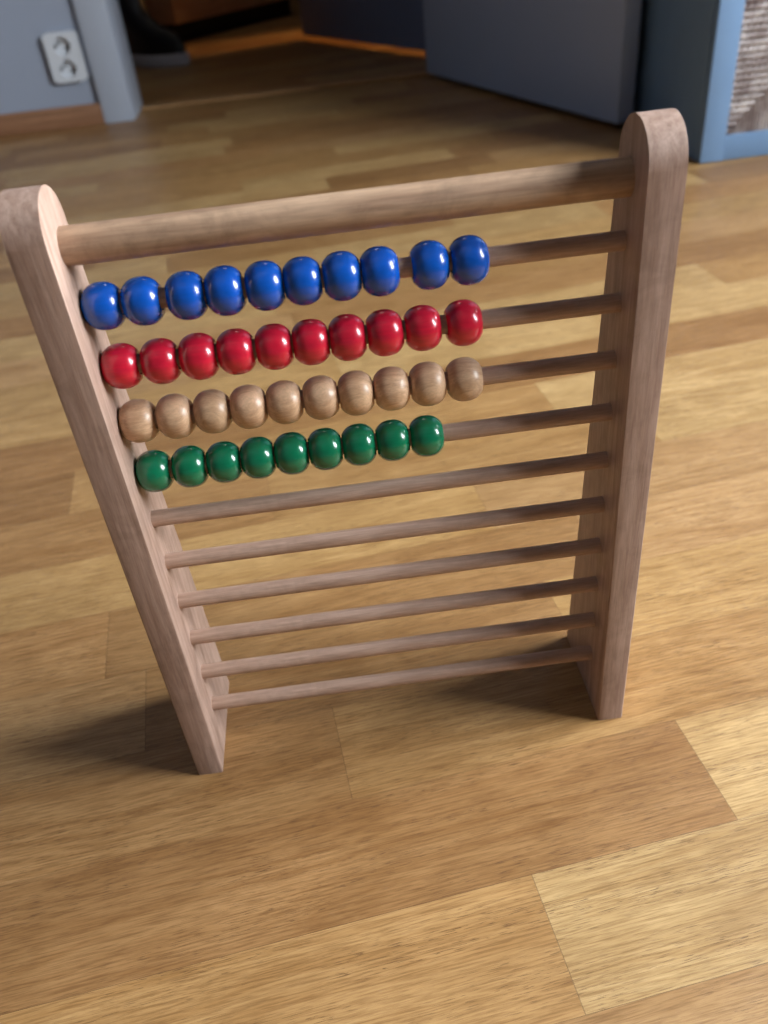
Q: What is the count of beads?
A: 39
